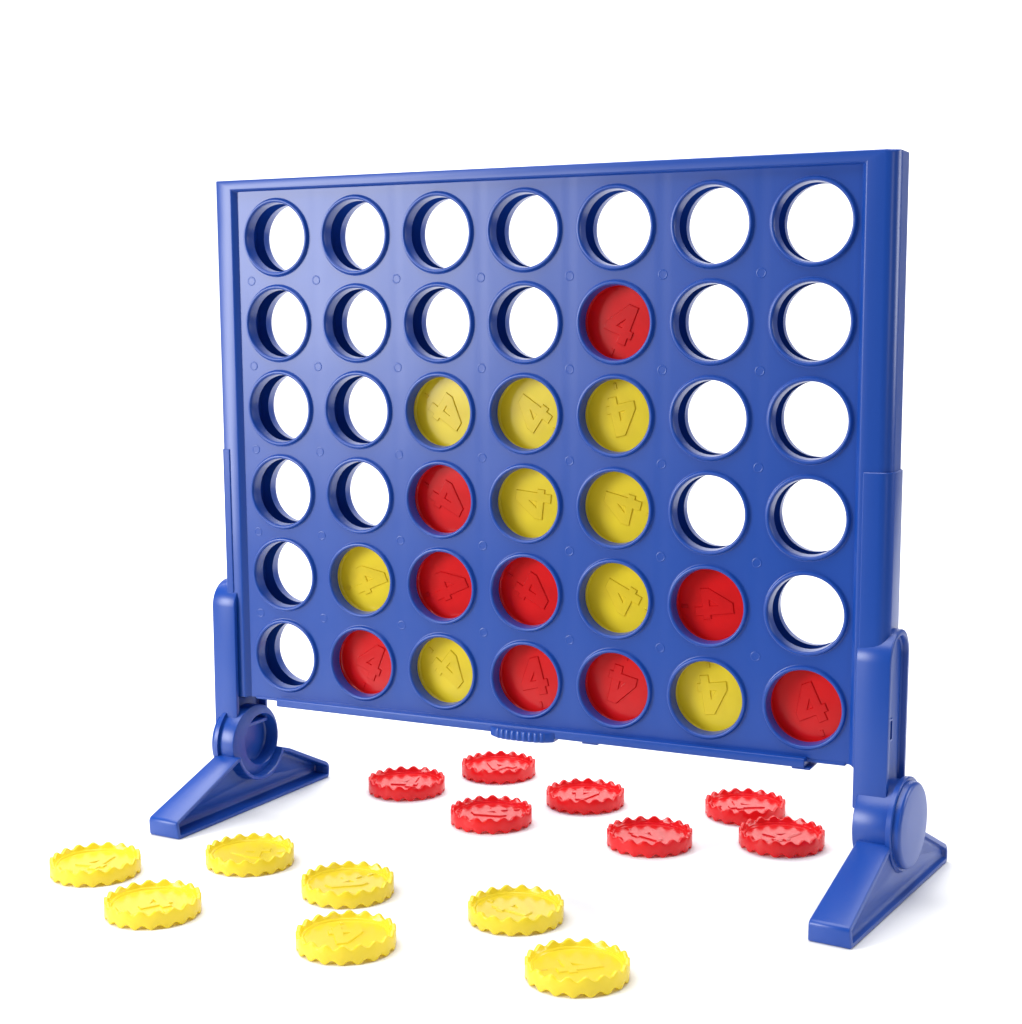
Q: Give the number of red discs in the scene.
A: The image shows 16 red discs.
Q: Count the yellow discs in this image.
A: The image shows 16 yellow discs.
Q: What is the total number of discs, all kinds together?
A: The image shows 32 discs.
